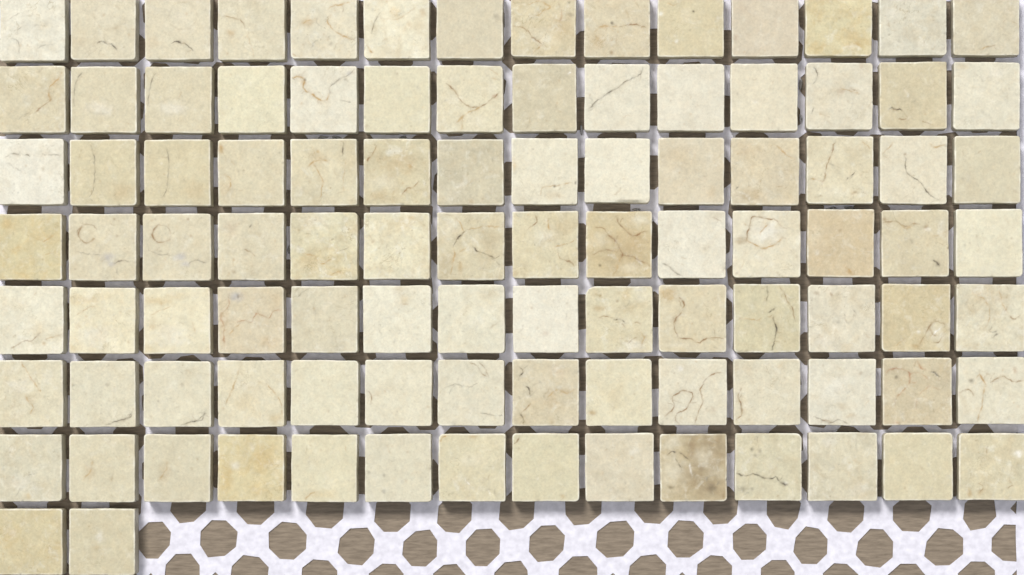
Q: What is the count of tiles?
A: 100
